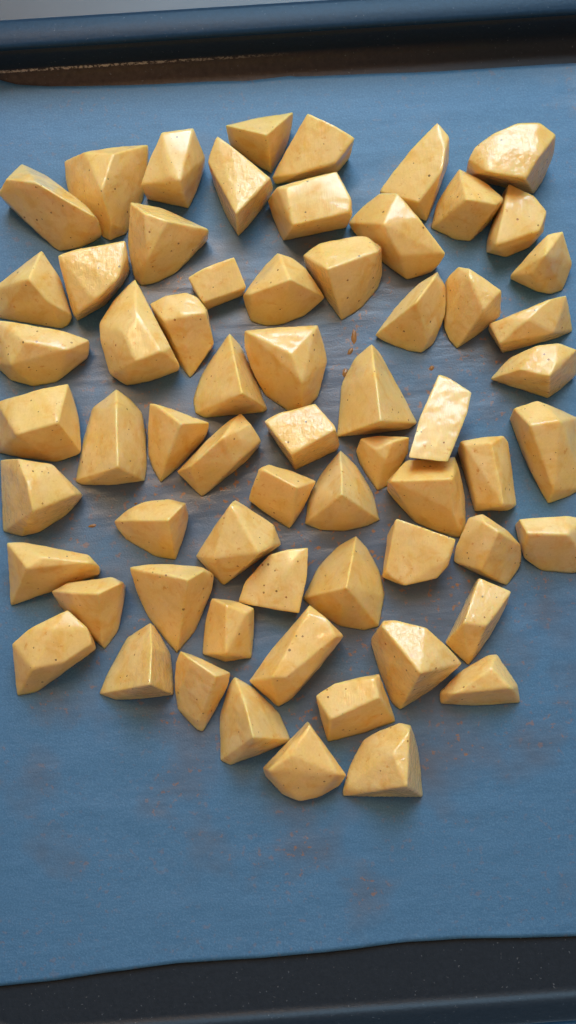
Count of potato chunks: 64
